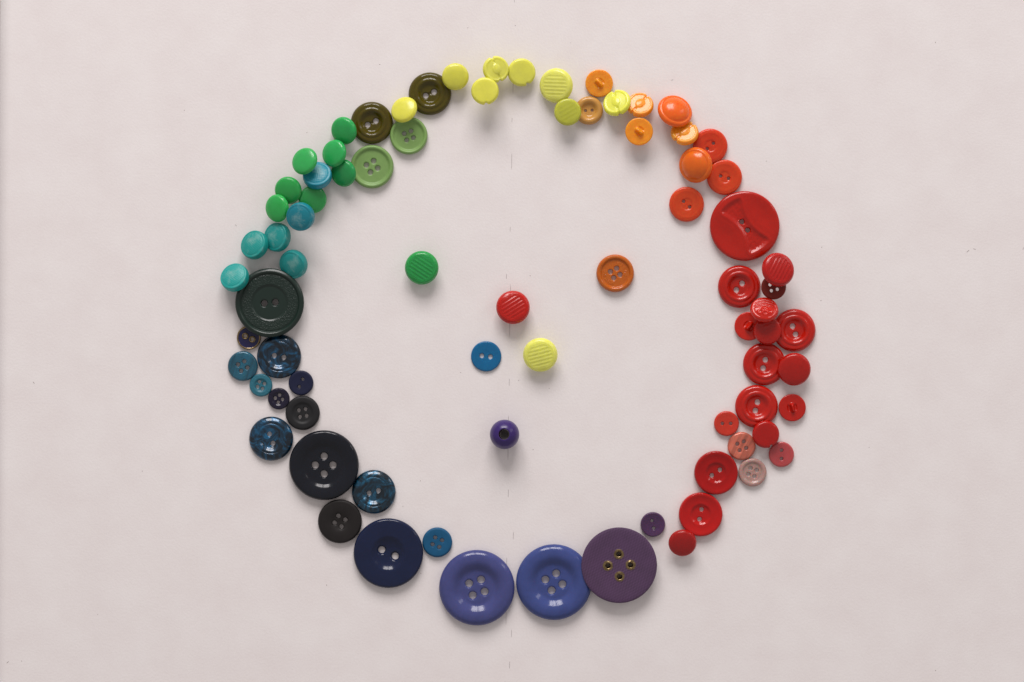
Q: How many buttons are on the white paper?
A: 78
